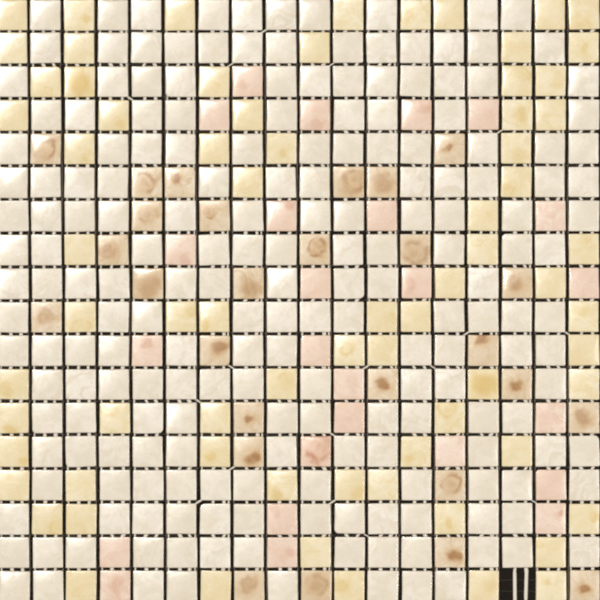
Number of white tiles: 199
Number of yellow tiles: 72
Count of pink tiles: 25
